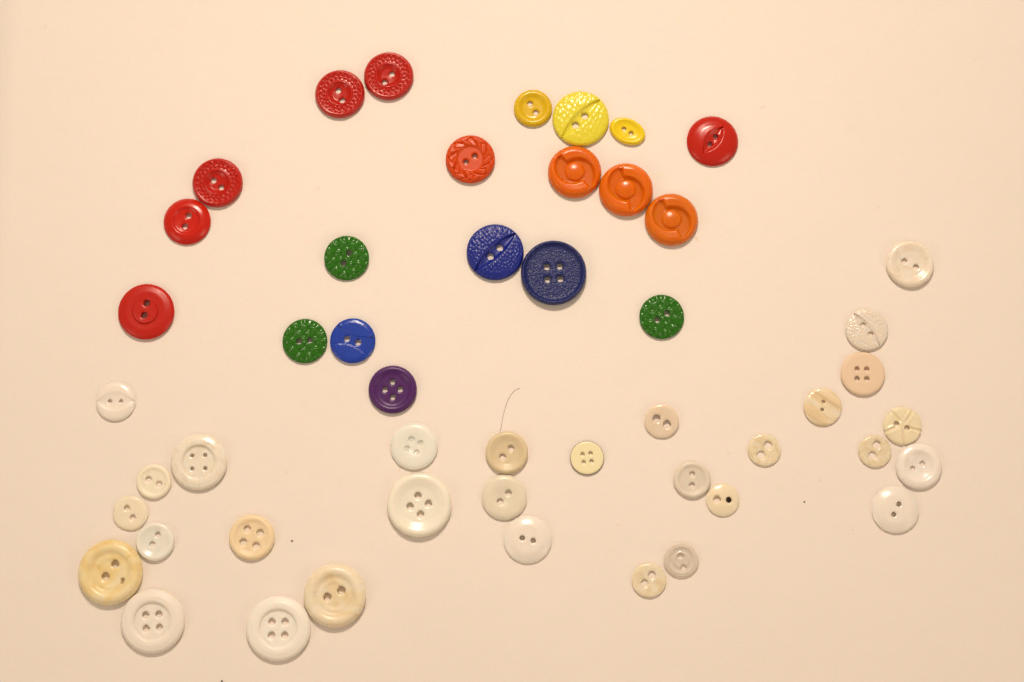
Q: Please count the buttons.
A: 50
